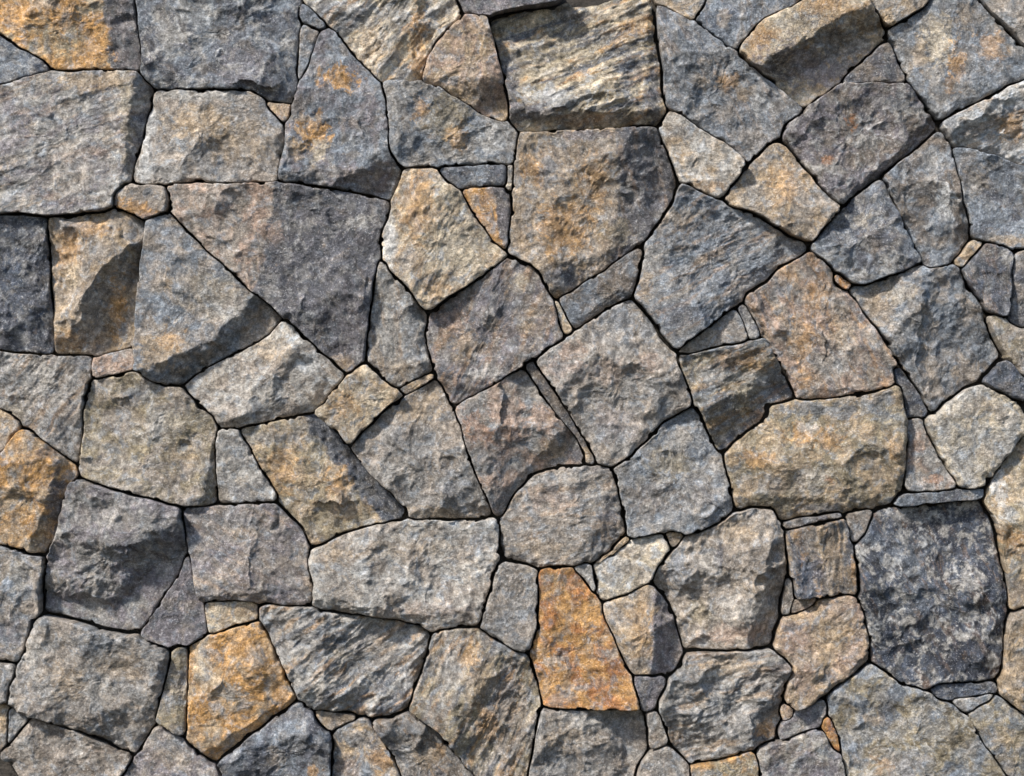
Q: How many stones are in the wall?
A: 127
